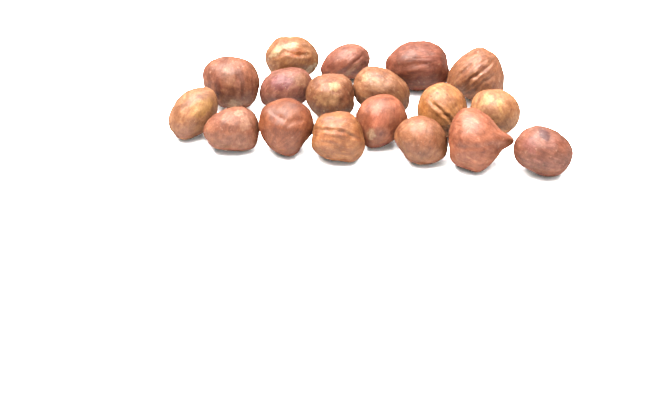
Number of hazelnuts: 18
